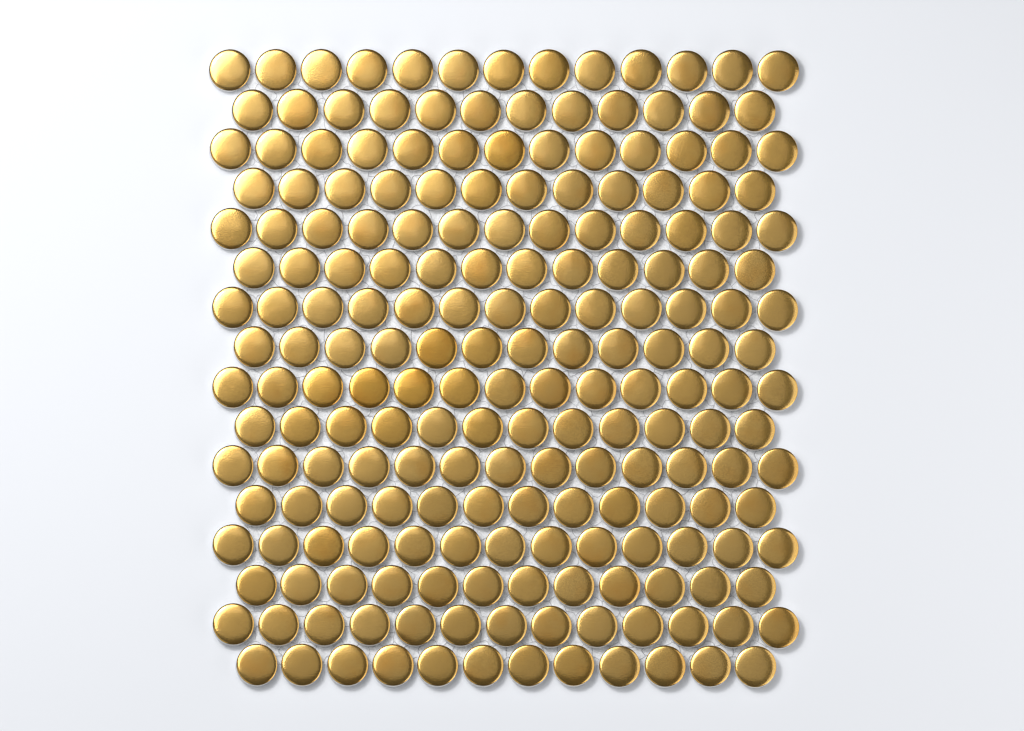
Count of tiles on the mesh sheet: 200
